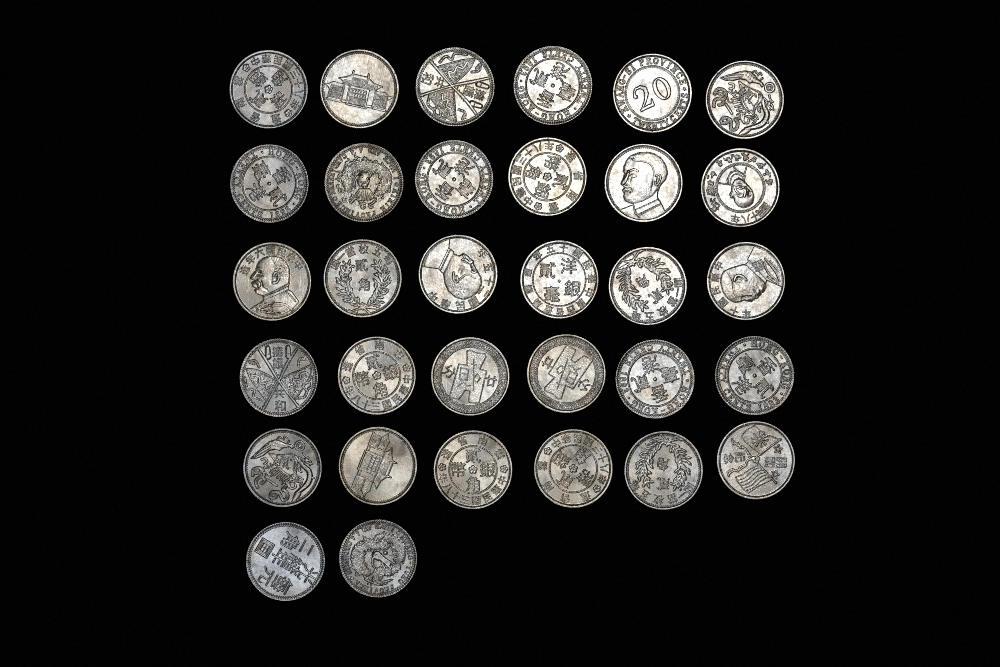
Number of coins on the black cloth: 32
